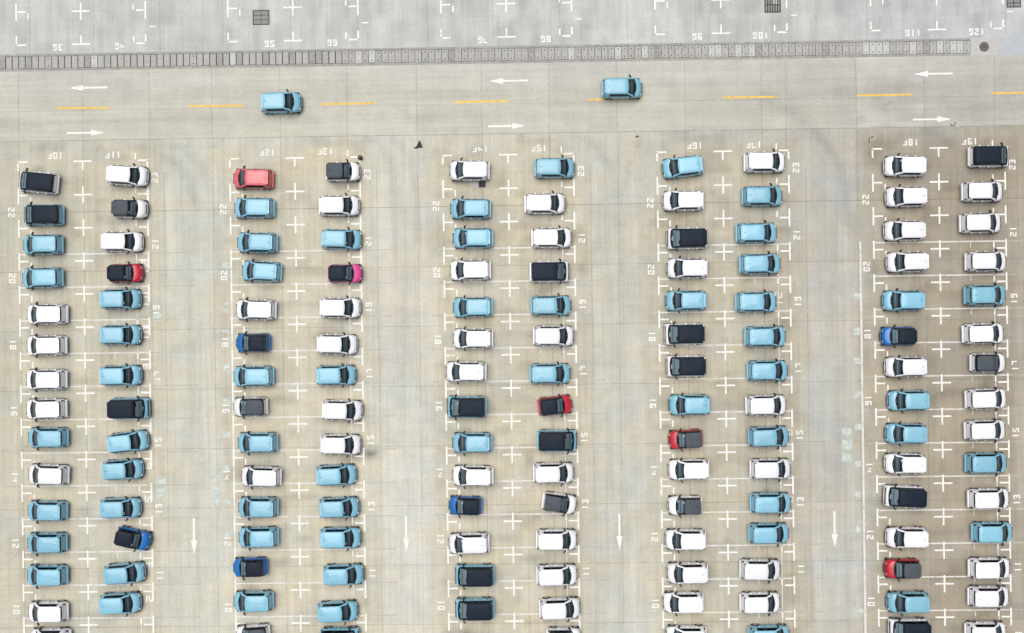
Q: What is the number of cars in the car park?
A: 150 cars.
